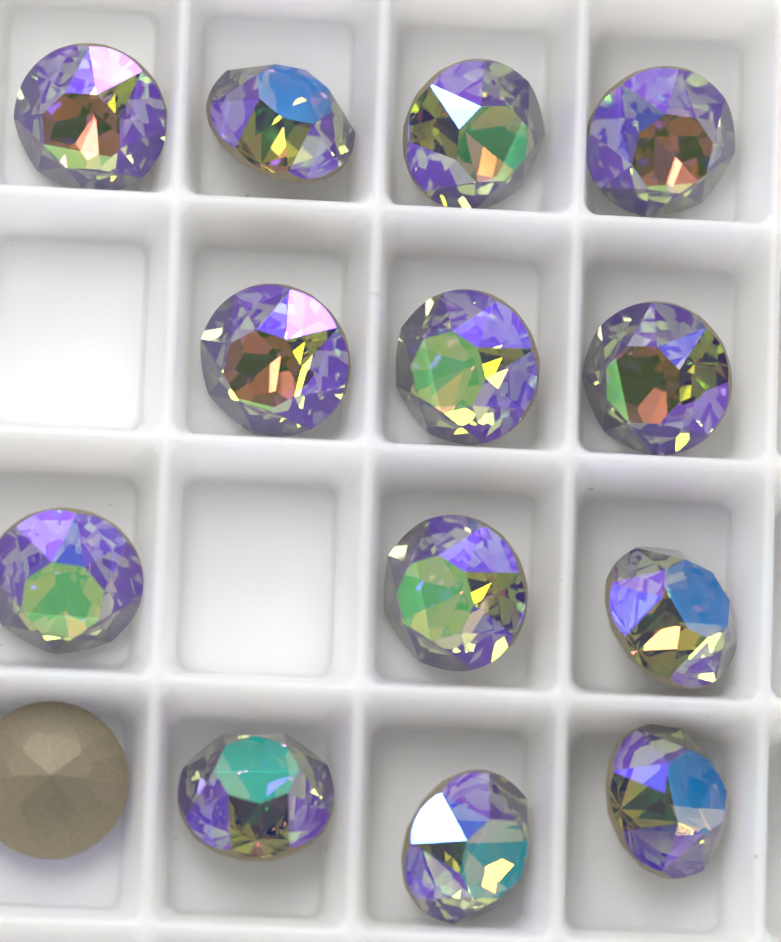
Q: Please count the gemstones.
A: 14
